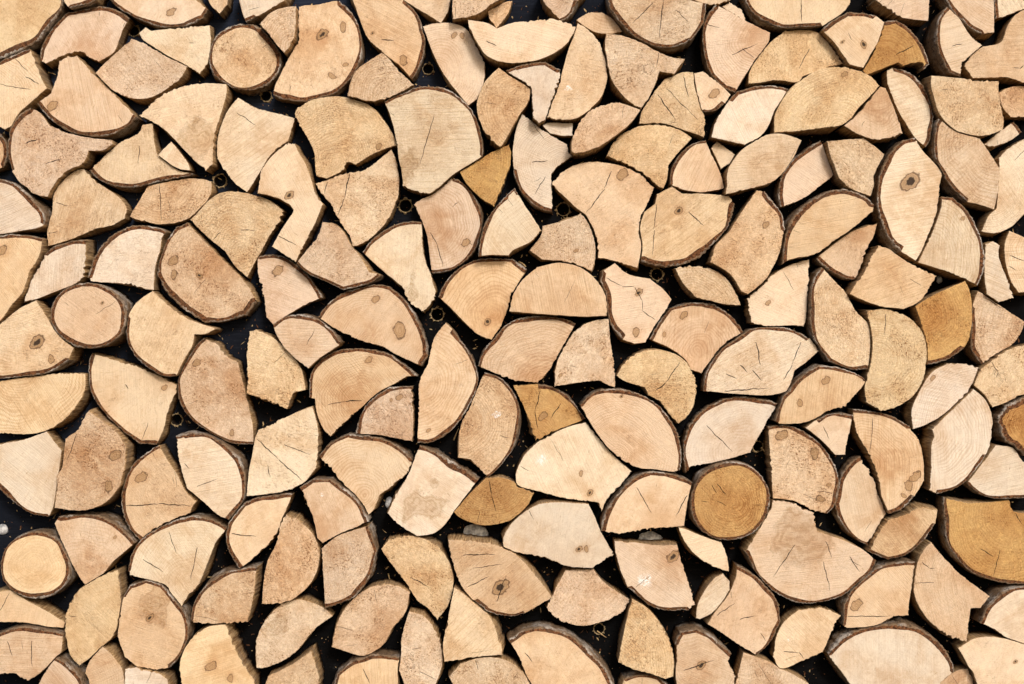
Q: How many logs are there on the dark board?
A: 191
